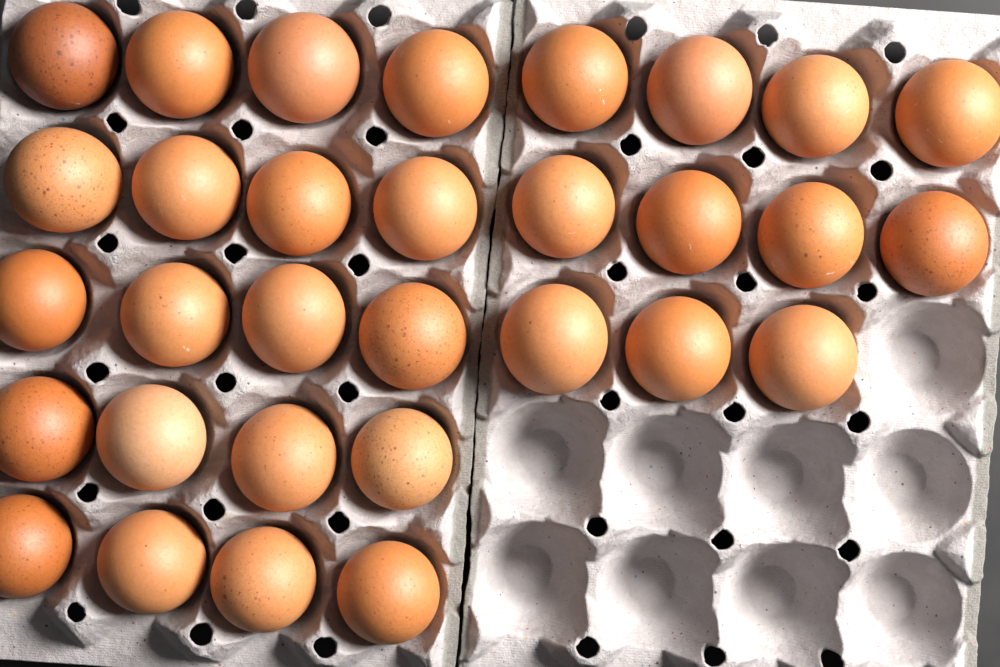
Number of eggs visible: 31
